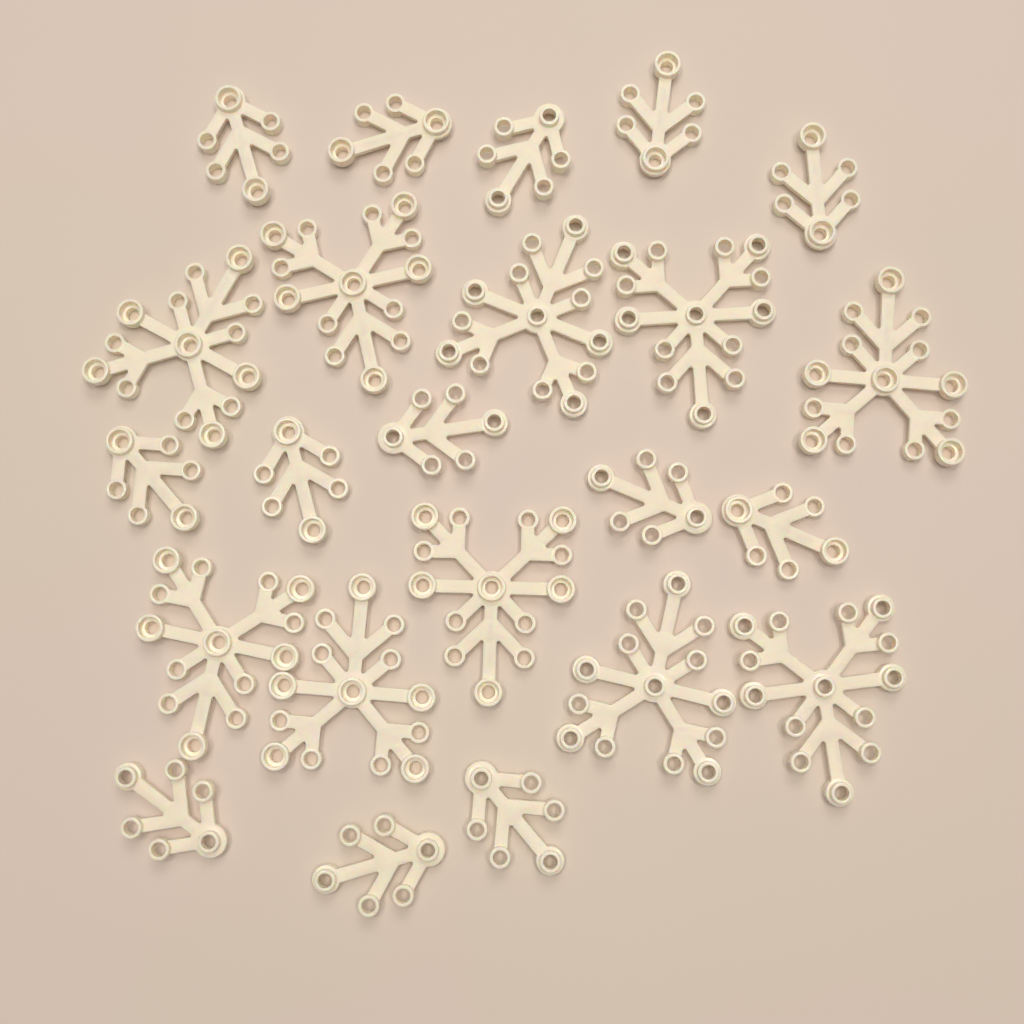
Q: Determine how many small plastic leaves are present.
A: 13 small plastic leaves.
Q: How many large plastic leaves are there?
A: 10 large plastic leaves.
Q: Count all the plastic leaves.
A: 23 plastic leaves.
